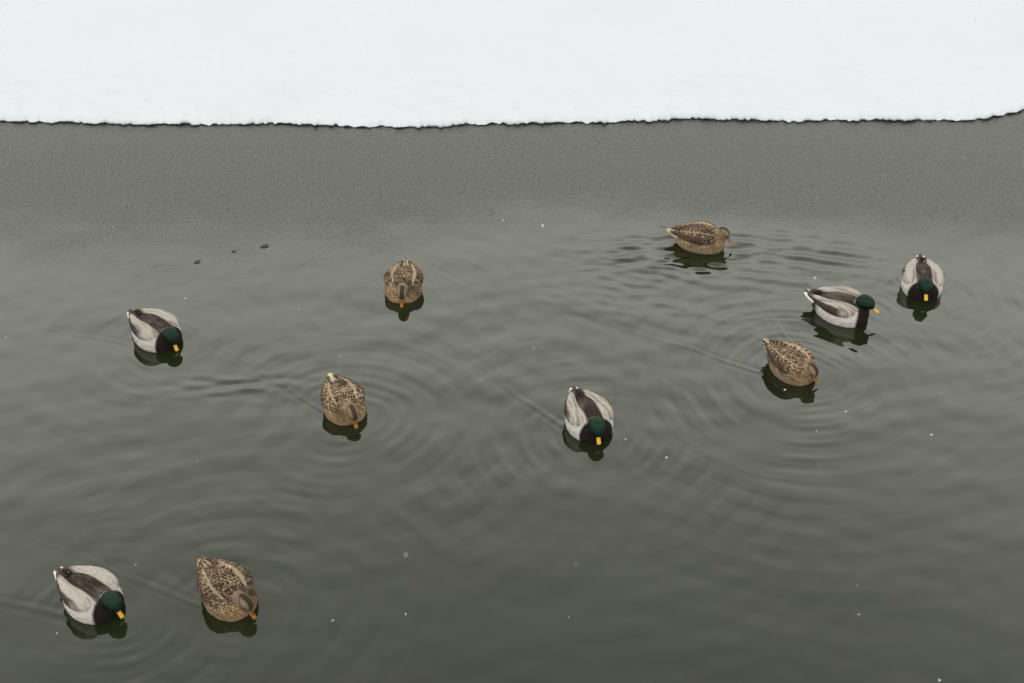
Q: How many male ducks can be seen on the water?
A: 5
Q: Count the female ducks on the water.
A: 5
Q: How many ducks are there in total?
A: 10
